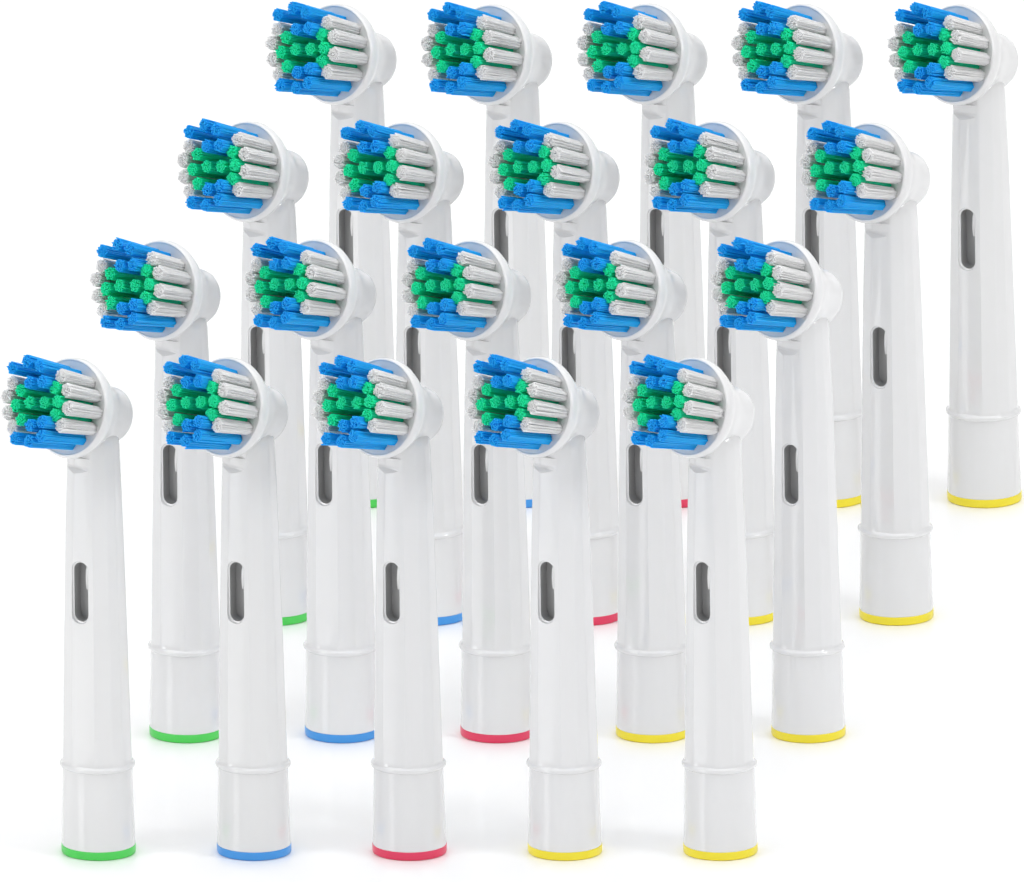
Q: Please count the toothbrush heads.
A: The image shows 20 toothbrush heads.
